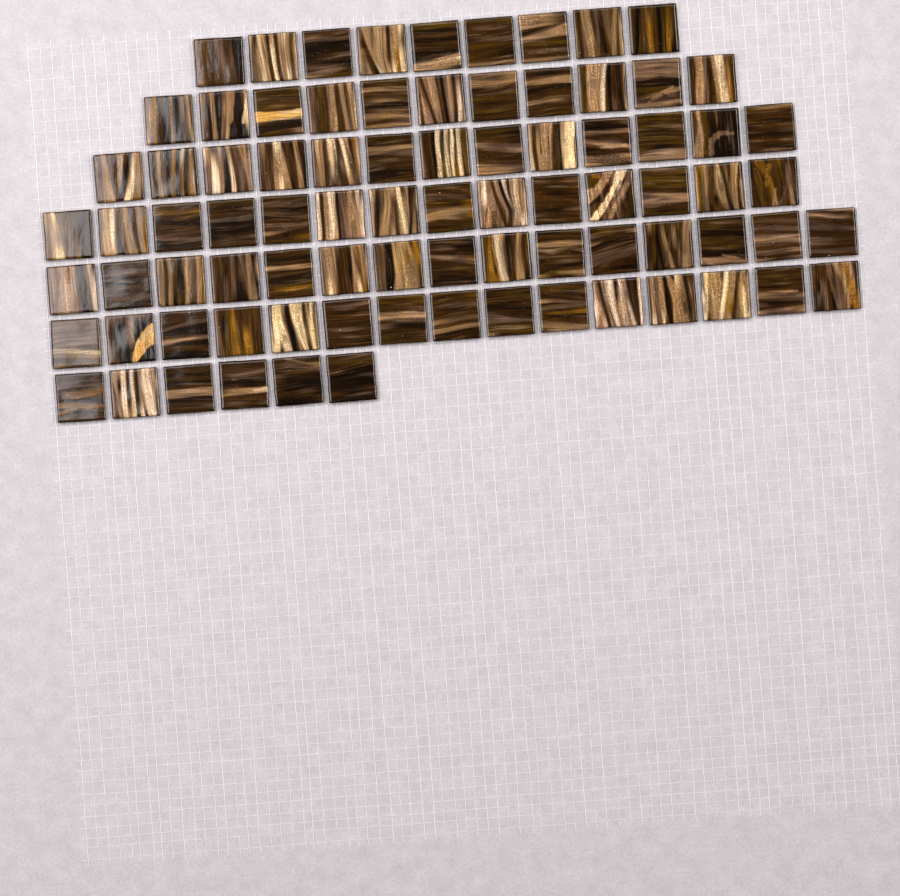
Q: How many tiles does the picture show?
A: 83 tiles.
